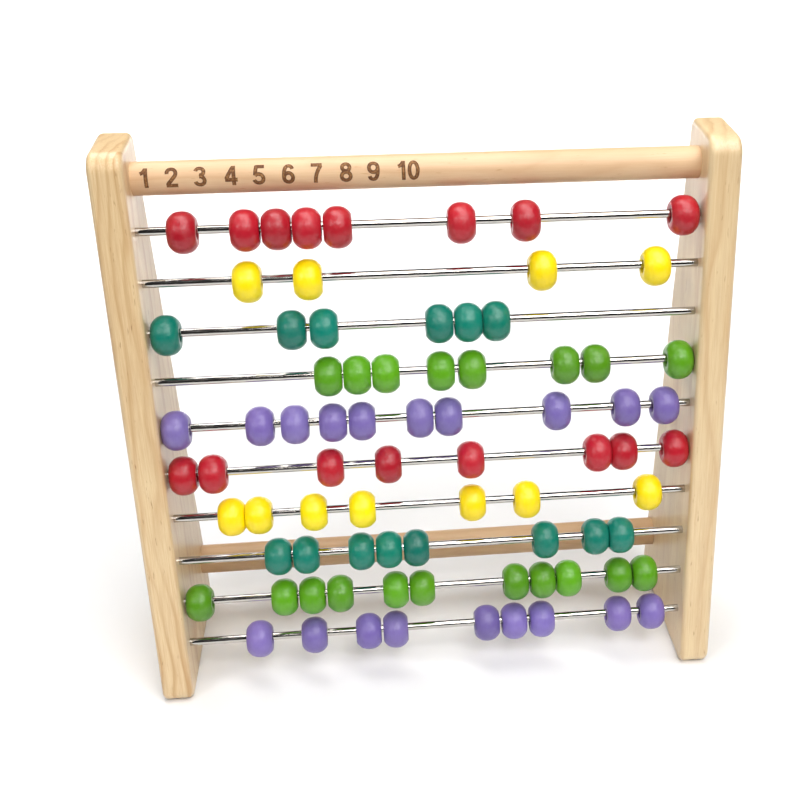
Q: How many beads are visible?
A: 79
